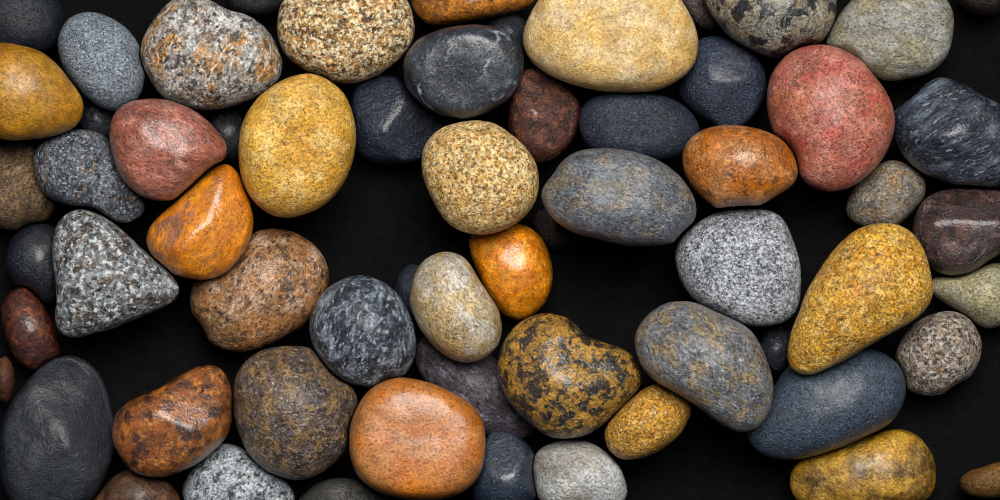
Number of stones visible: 63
